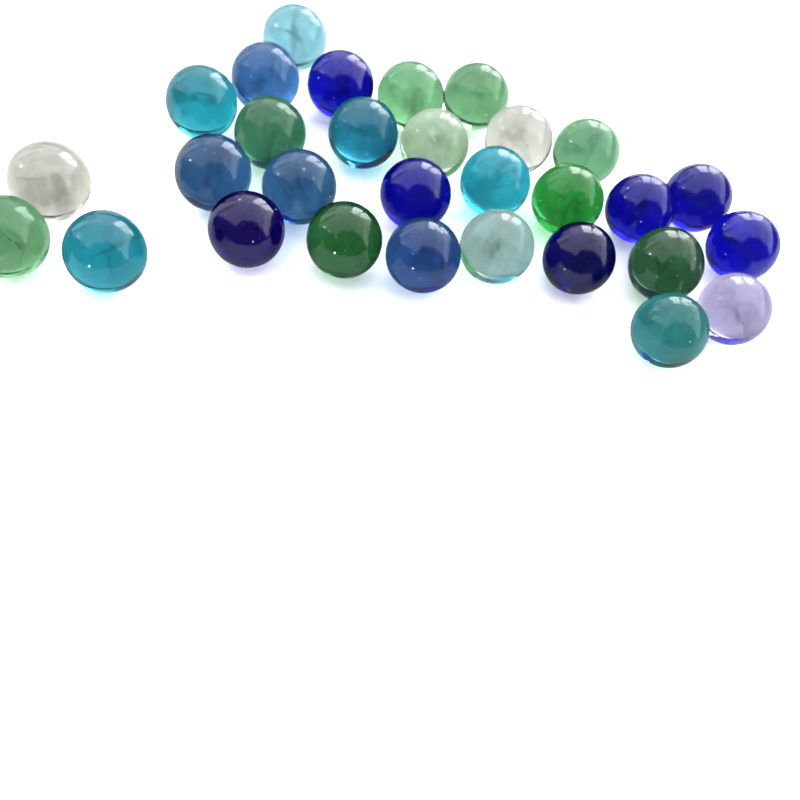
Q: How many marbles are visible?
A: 30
